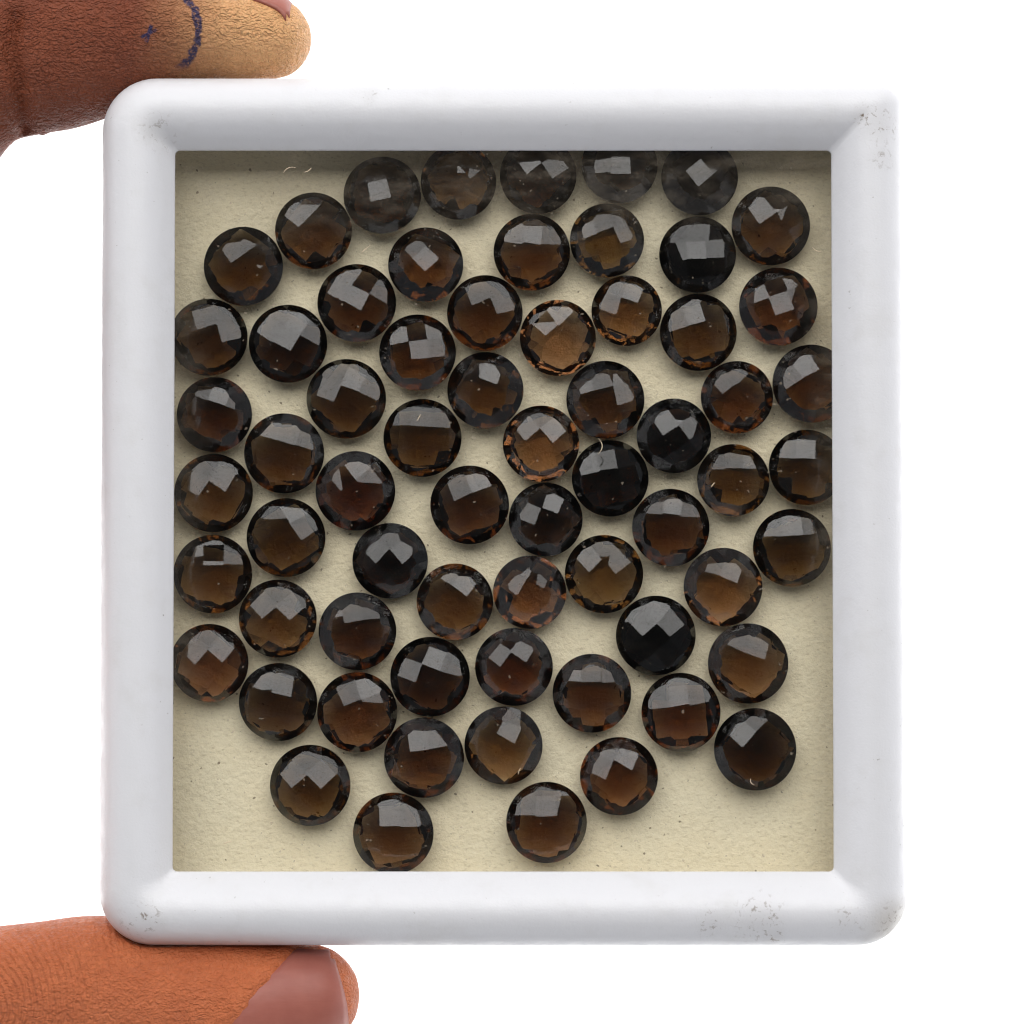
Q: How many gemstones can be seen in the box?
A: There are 65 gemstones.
